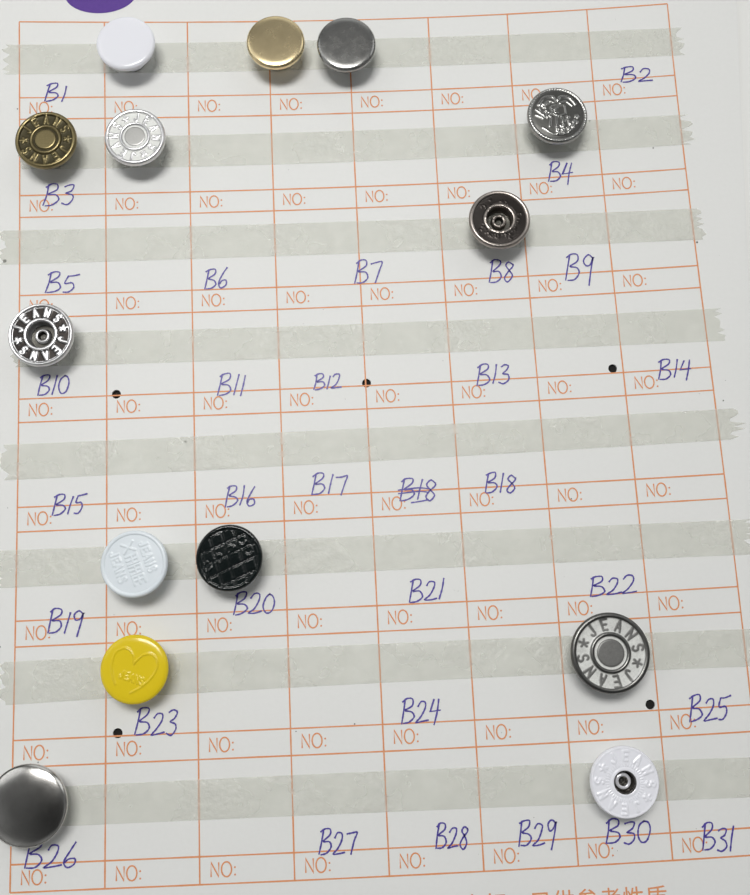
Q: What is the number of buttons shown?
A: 14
